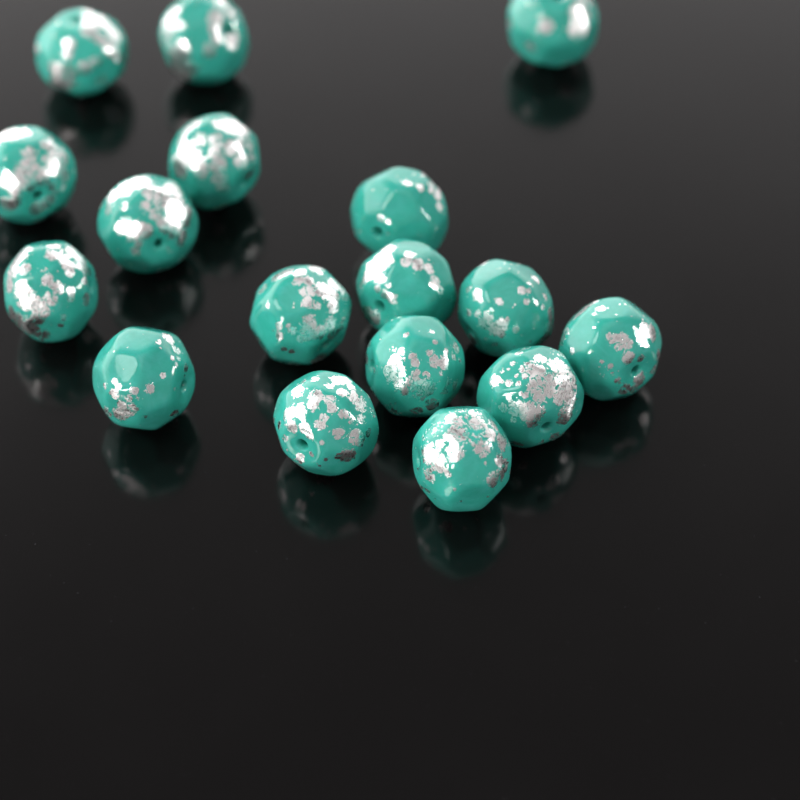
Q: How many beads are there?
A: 17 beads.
